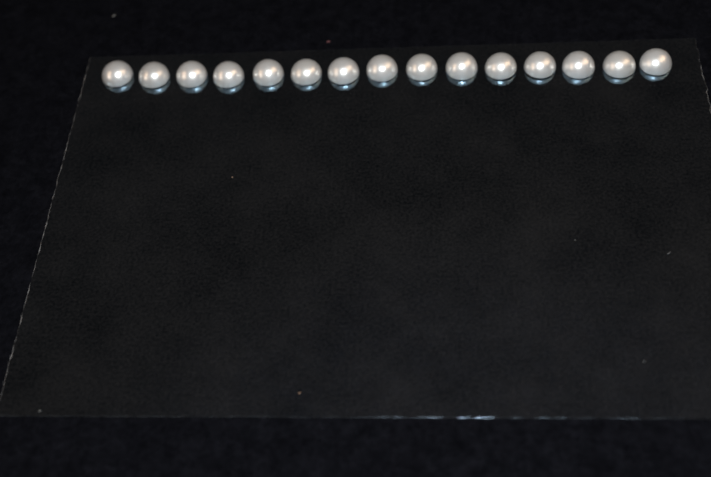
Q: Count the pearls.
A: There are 15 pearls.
